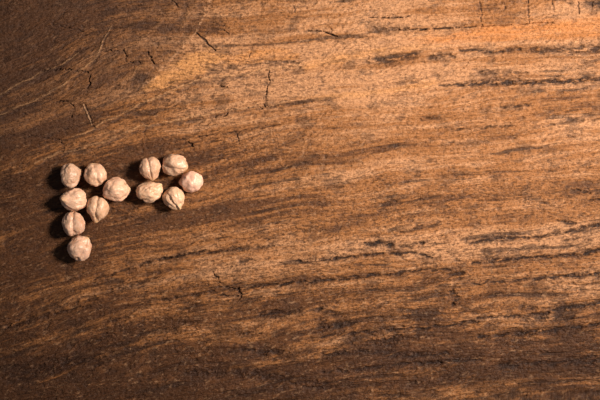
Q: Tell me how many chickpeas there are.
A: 12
